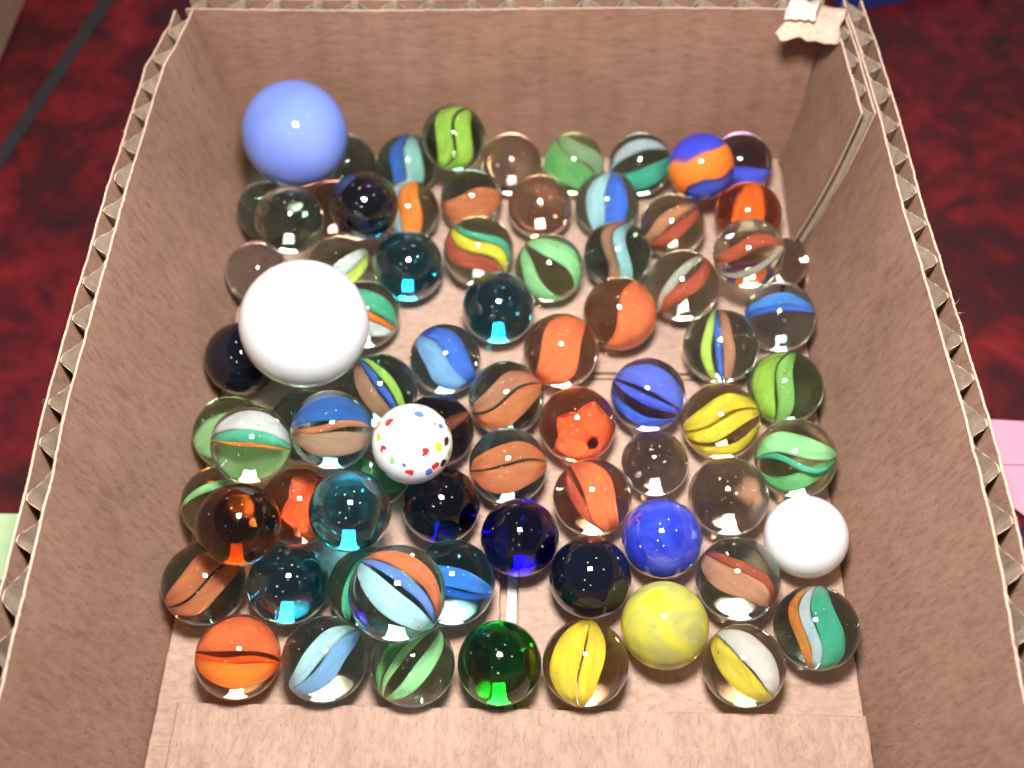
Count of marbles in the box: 78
